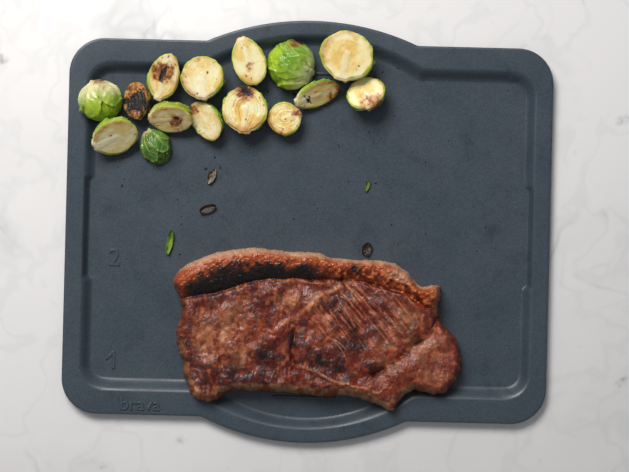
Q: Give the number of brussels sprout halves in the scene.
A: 15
